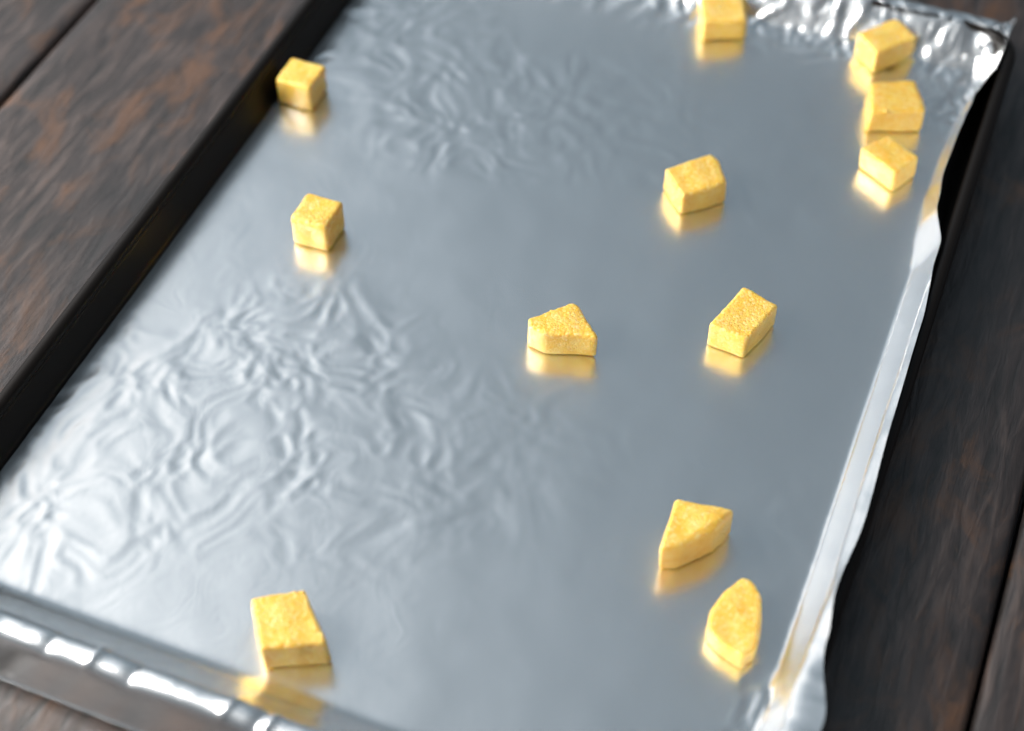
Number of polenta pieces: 12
